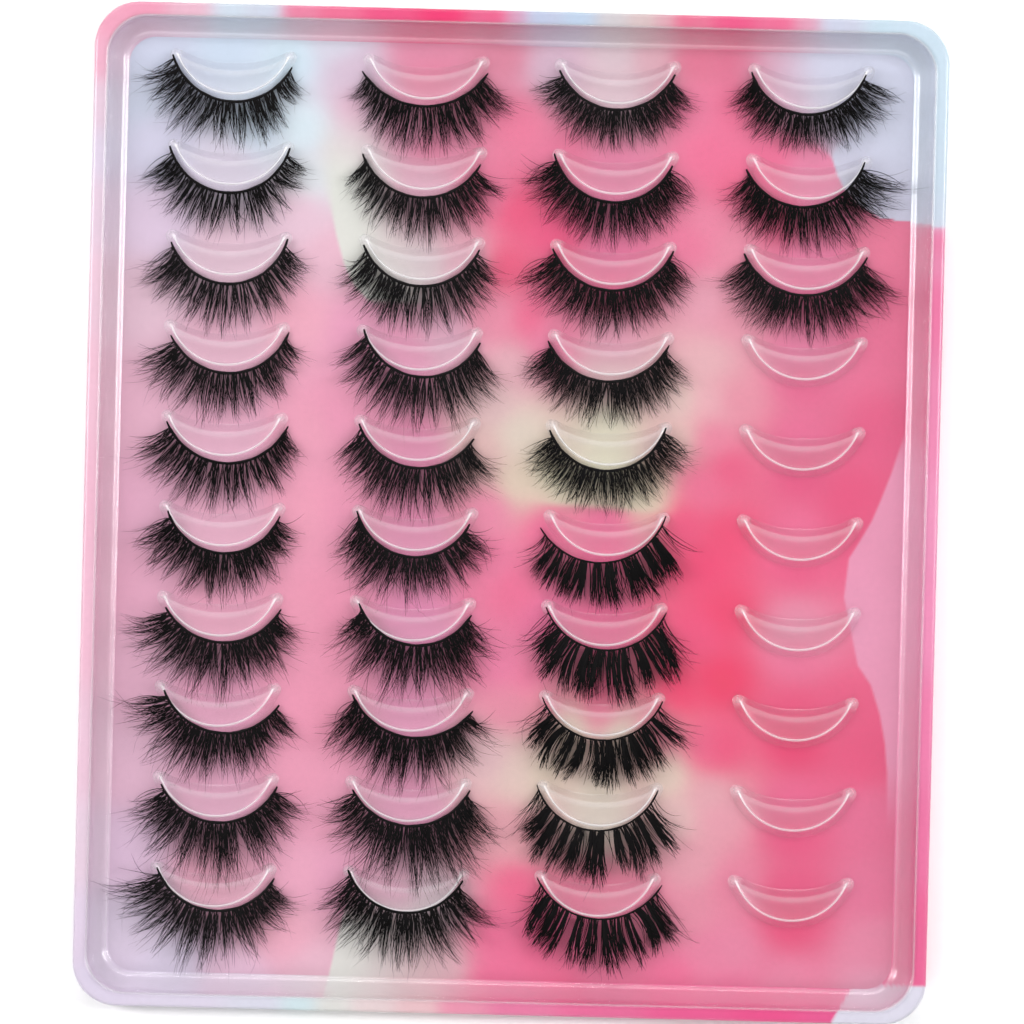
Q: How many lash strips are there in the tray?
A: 33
